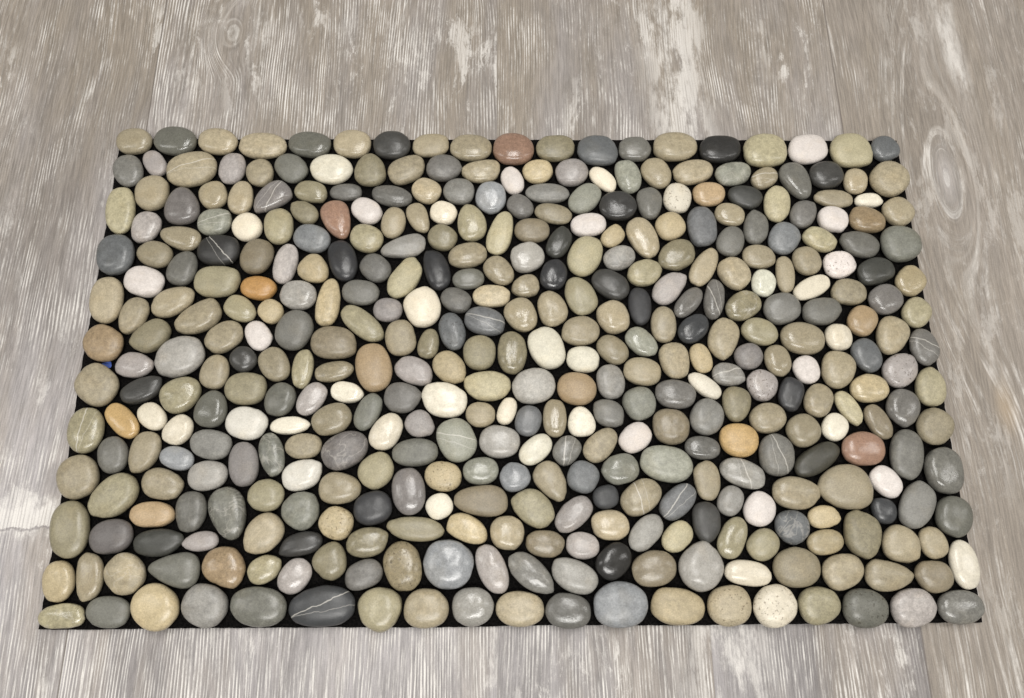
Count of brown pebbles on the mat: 188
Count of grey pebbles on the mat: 131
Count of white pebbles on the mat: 41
